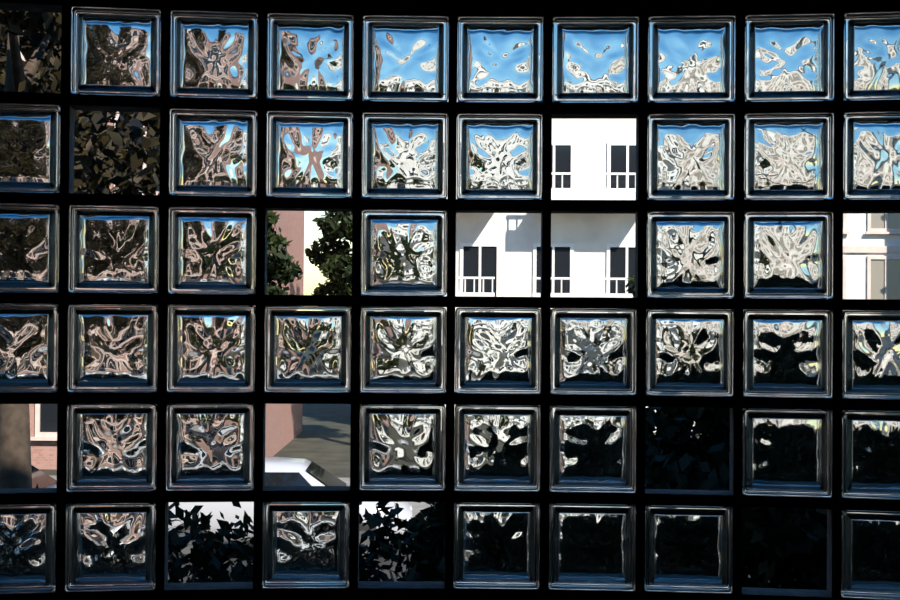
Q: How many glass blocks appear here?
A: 47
